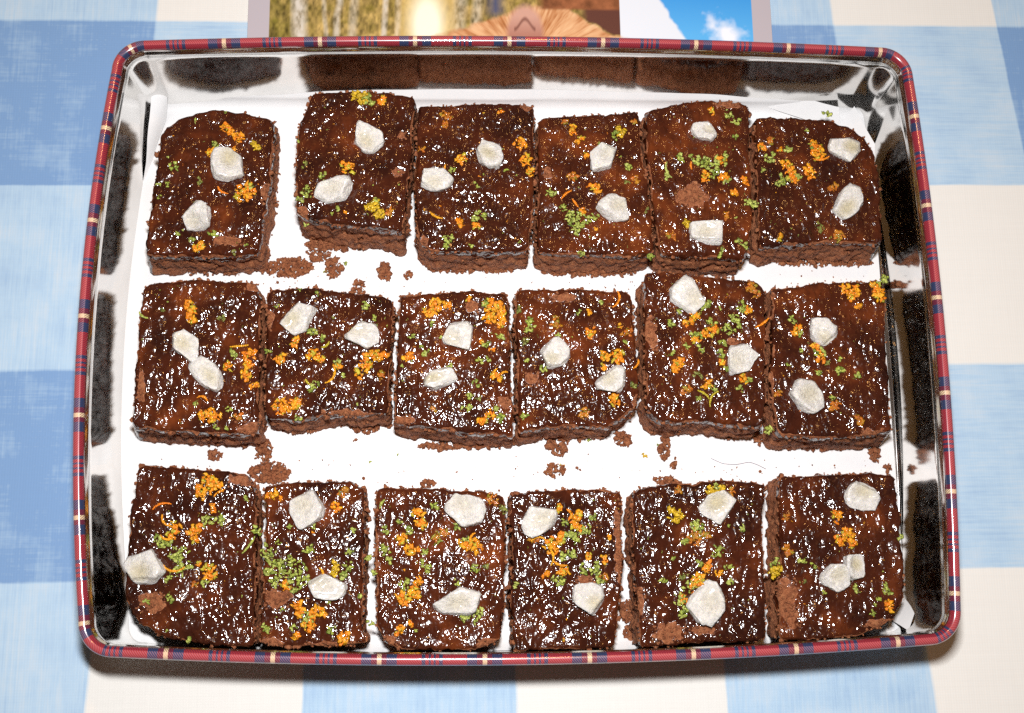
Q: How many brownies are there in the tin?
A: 18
